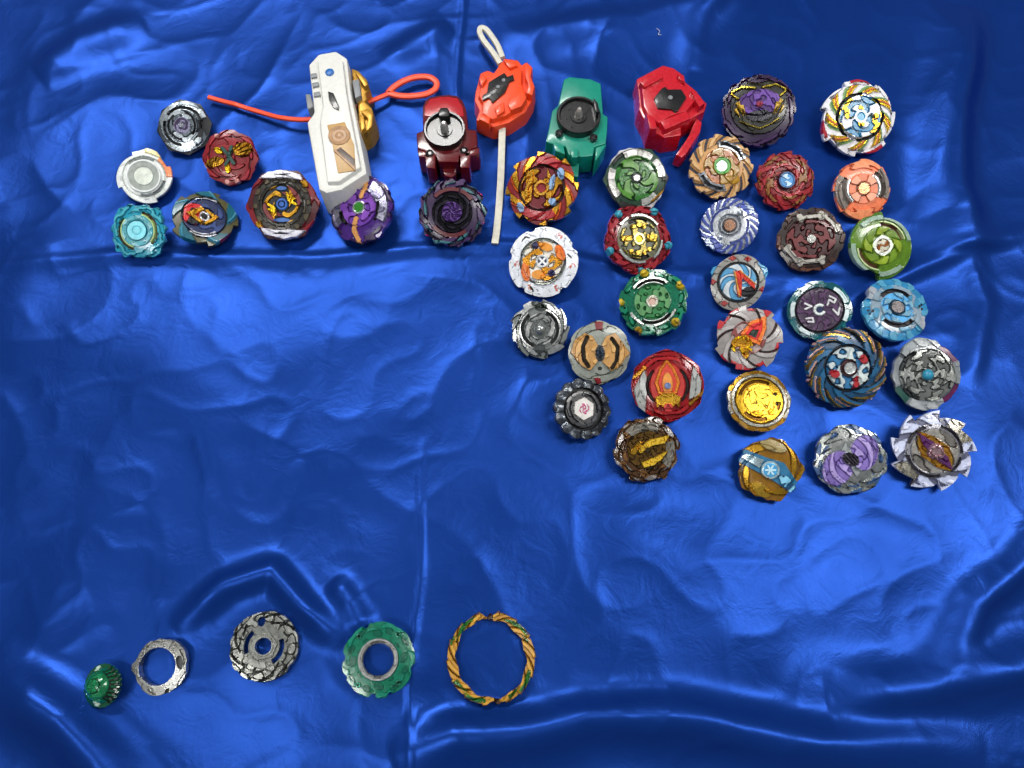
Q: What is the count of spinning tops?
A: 36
